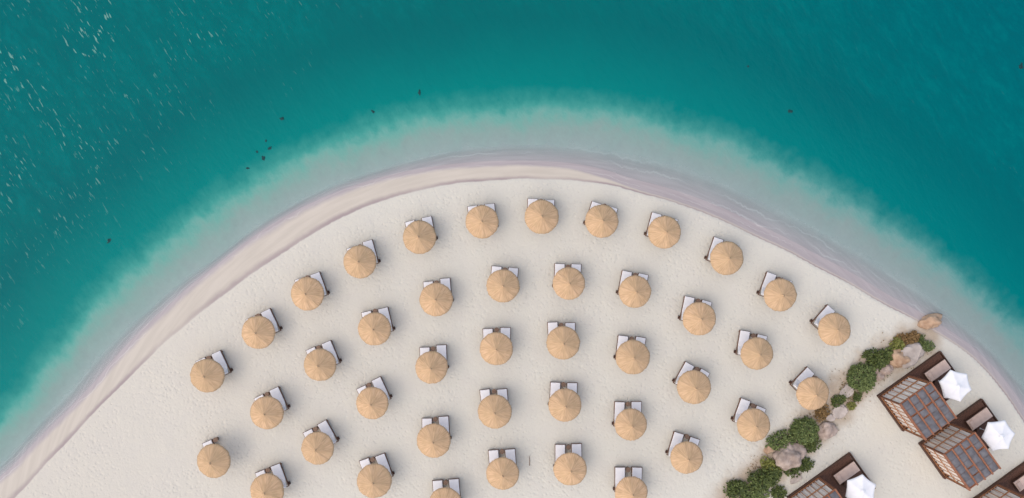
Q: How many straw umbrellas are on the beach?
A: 42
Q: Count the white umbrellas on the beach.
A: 3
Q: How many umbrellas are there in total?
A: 45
